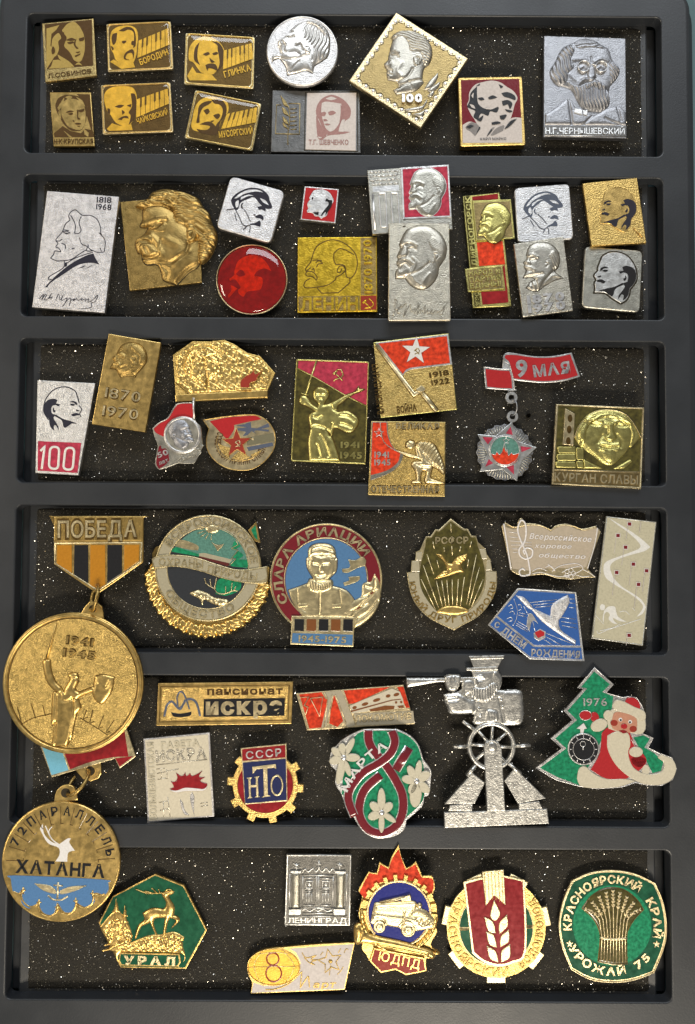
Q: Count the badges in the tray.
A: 55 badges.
